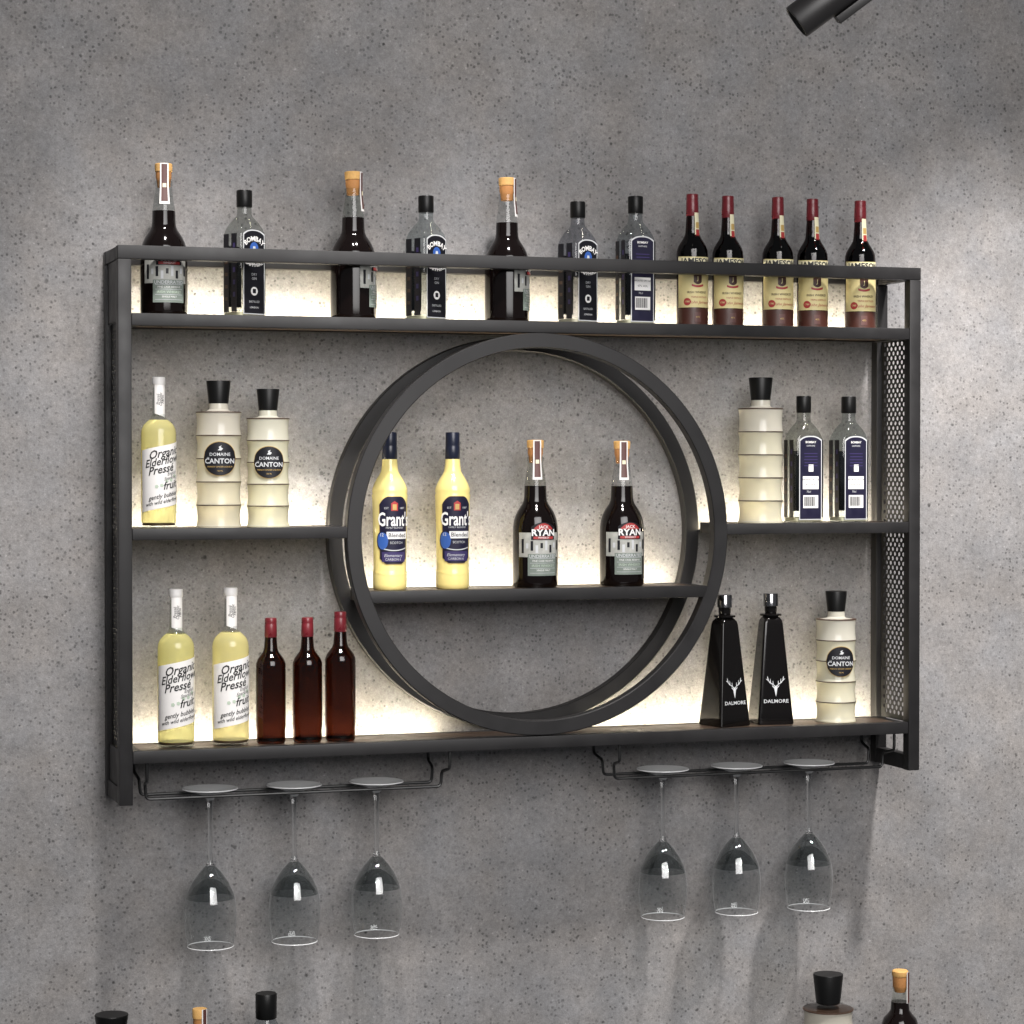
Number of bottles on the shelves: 35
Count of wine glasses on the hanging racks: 6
